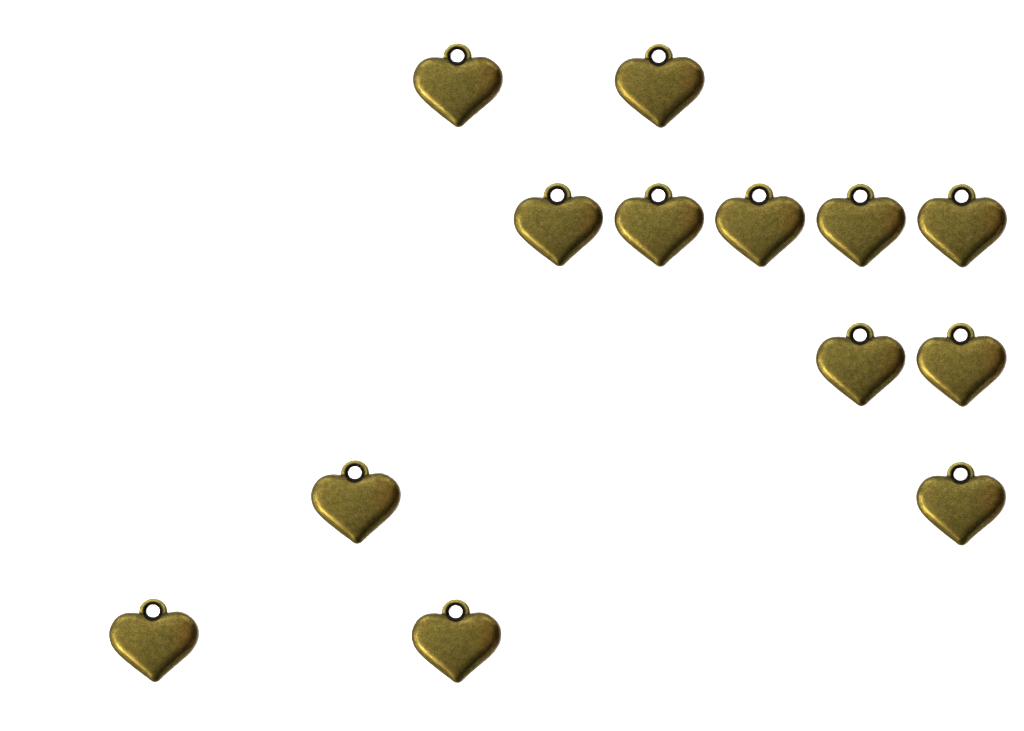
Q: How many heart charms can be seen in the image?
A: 13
